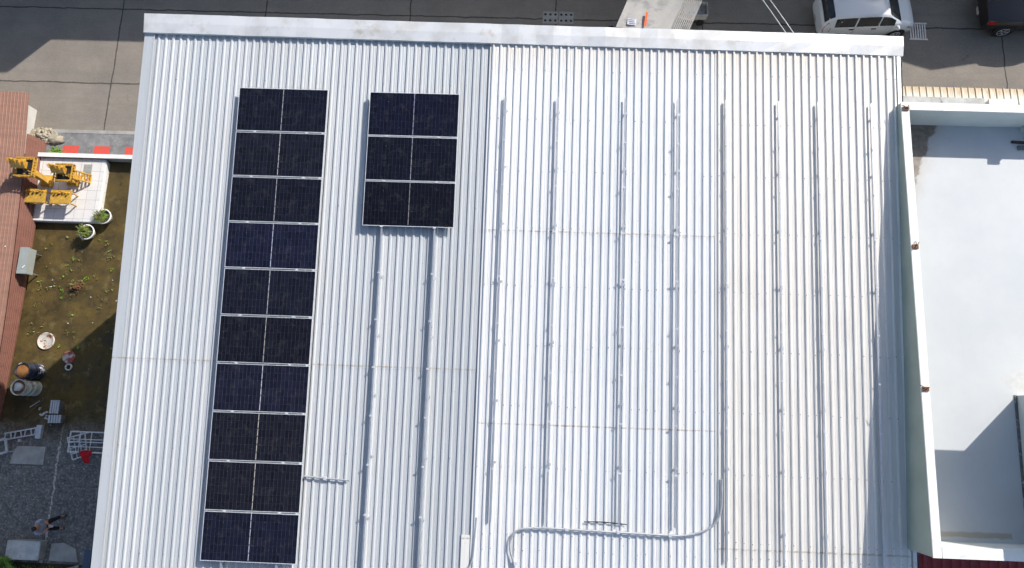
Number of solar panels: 13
